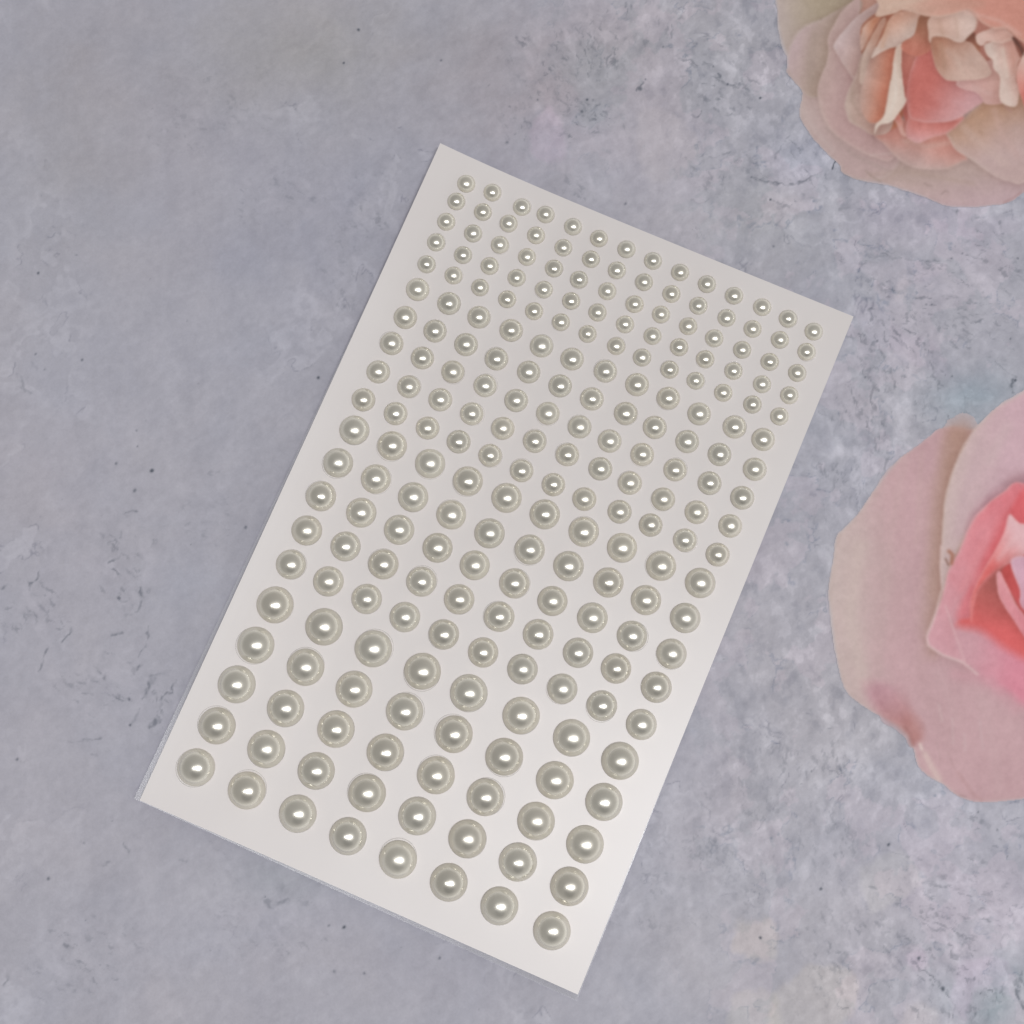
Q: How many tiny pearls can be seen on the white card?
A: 70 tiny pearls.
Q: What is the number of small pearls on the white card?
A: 60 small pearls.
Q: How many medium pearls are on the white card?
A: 50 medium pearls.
